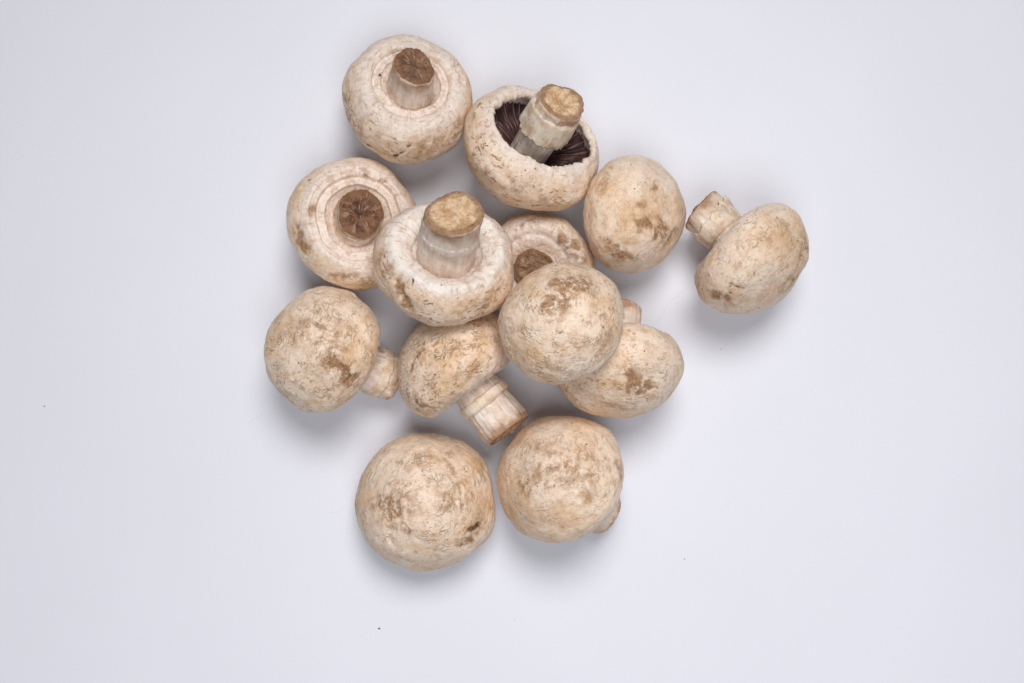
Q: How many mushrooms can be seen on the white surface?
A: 13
